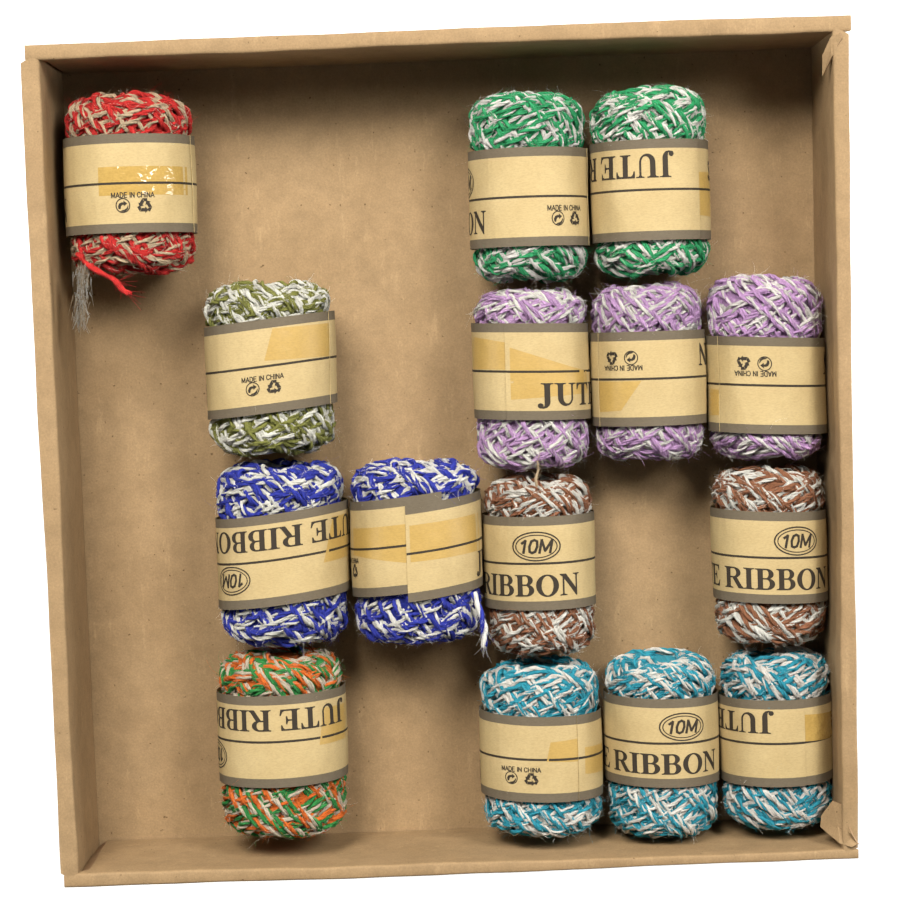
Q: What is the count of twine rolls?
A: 15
